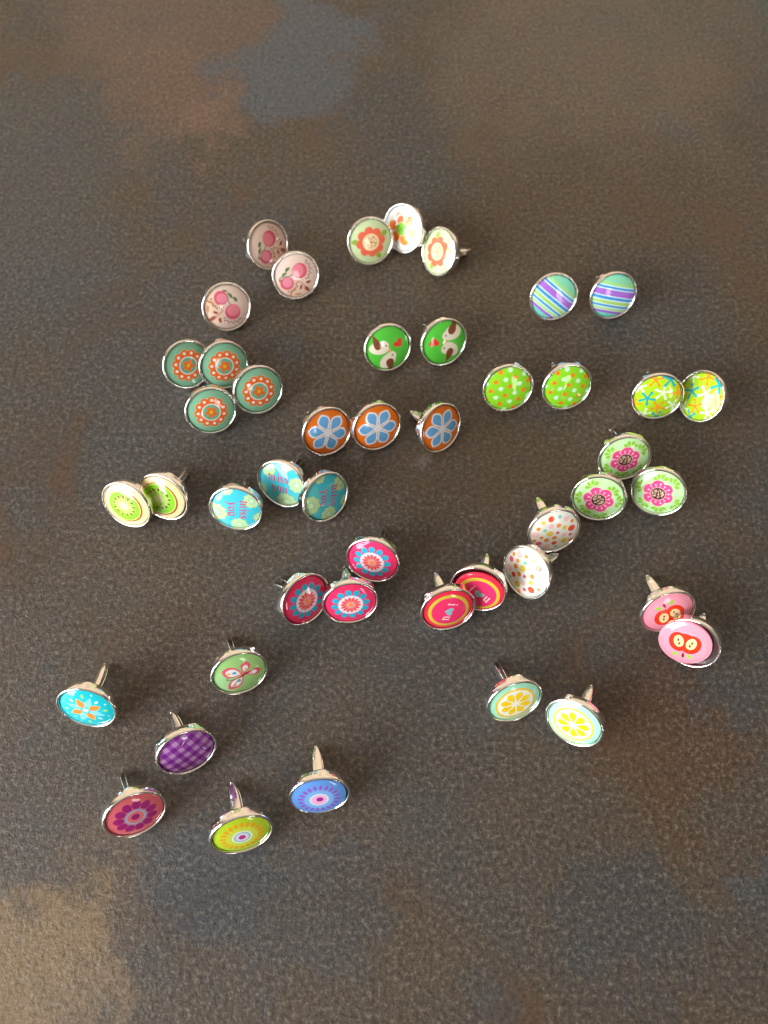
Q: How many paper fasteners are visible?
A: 46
